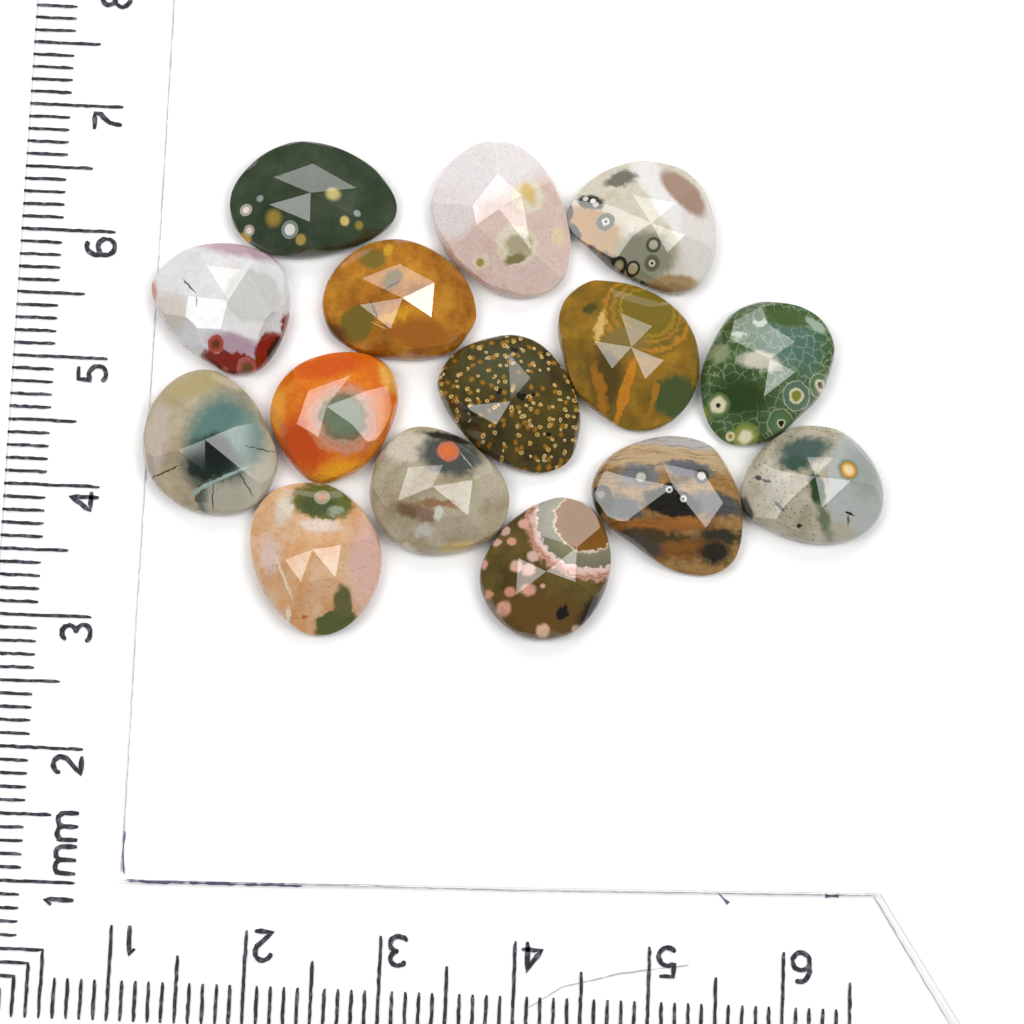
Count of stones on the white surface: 15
